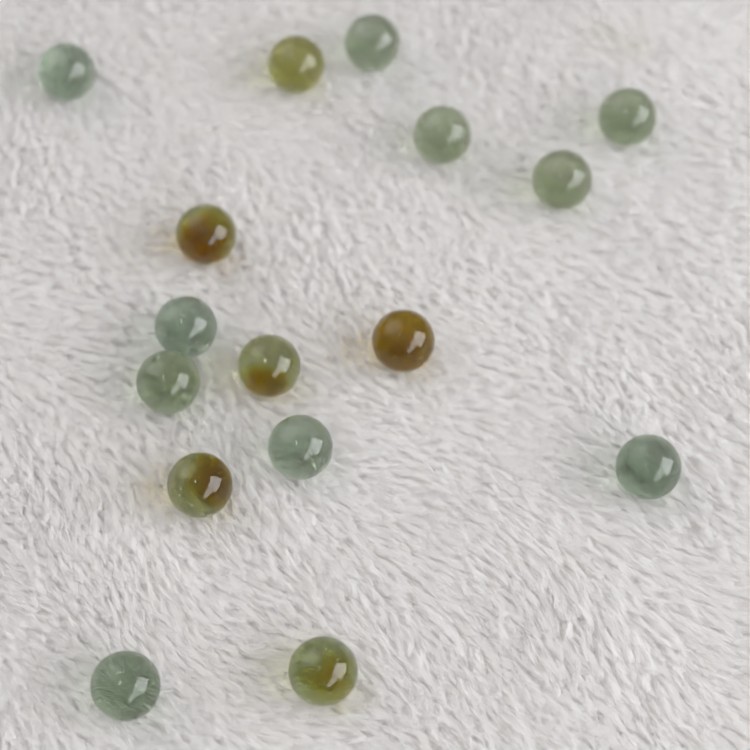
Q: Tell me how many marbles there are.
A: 16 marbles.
